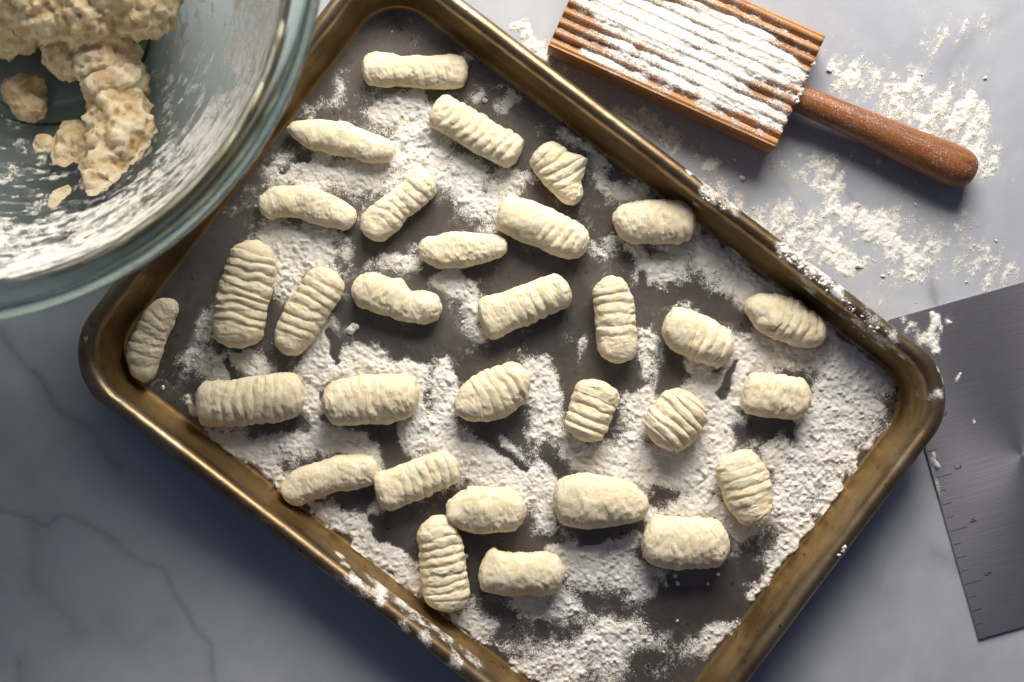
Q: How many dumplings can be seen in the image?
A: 31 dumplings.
